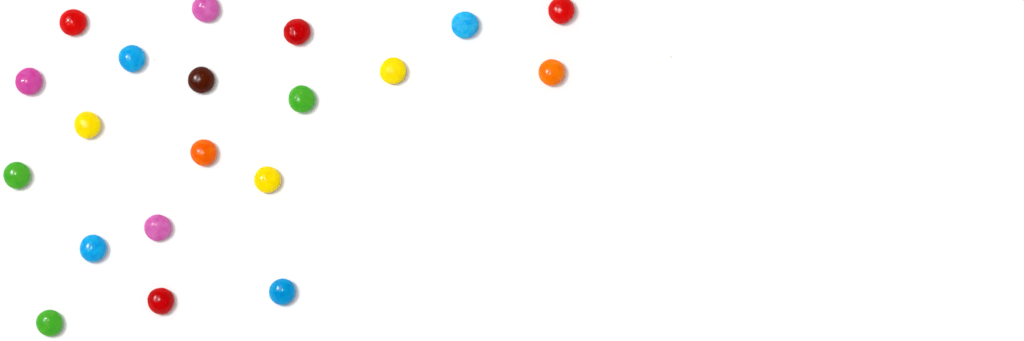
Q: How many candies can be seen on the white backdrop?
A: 20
